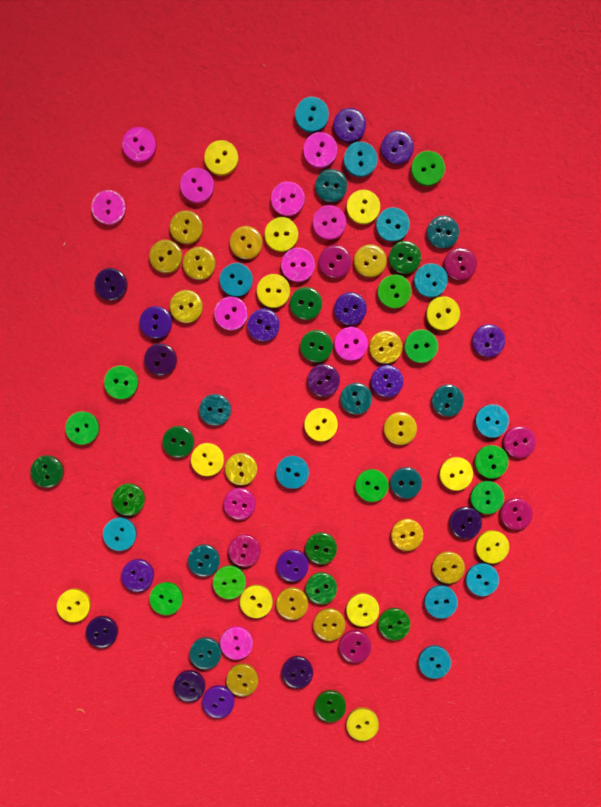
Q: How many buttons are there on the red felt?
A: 100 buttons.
